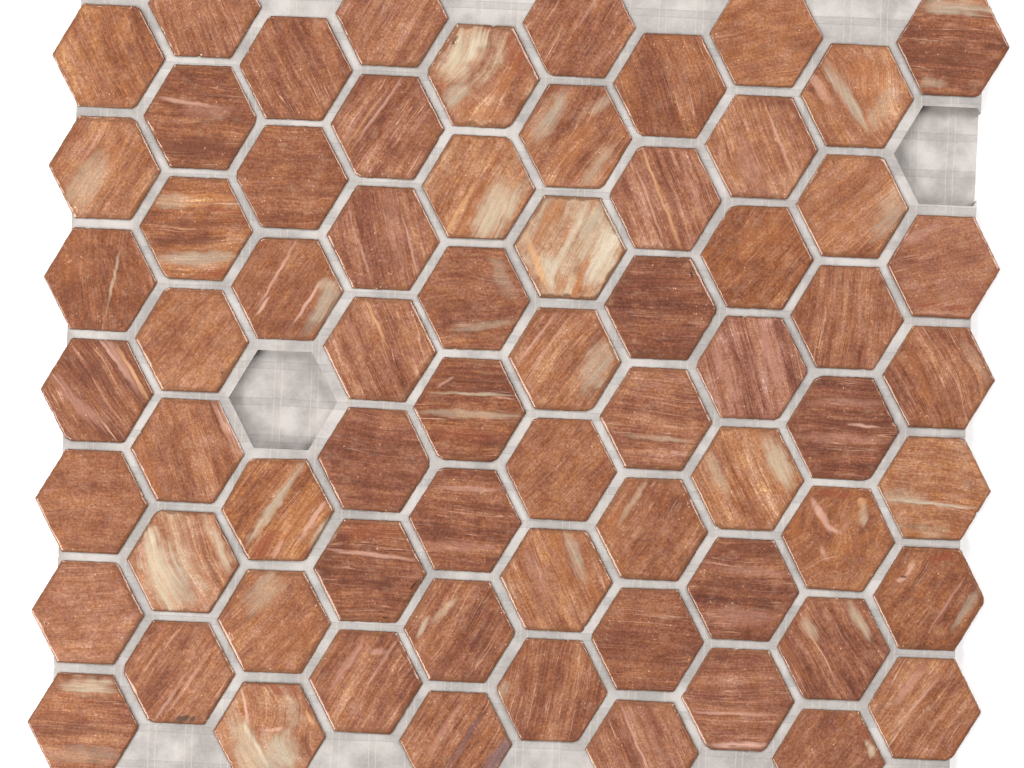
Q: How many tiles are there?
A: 68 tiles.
